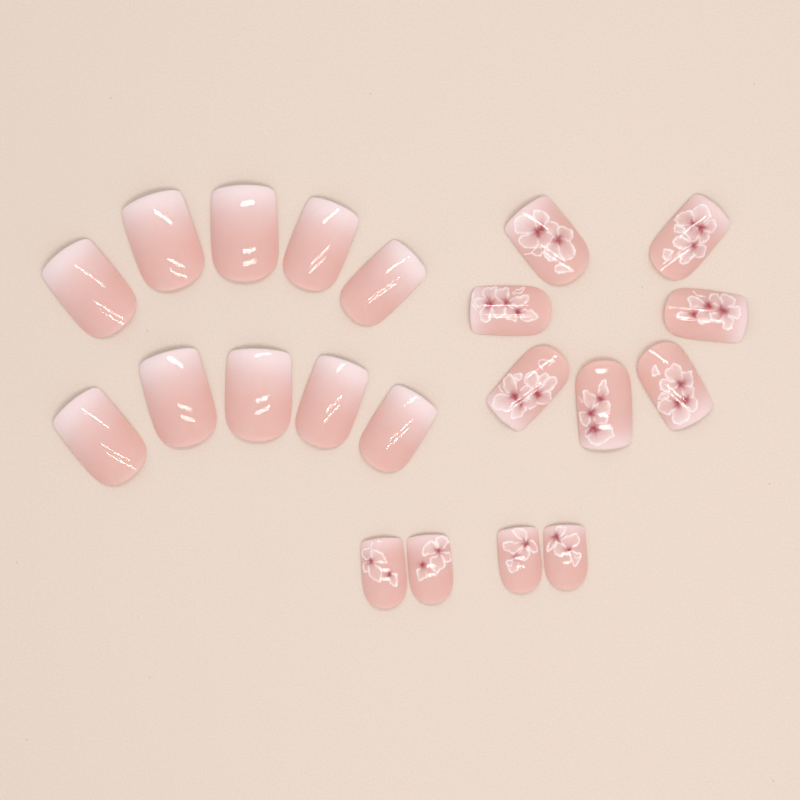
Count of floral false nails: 11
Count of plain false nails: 10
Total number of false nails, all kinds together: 21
